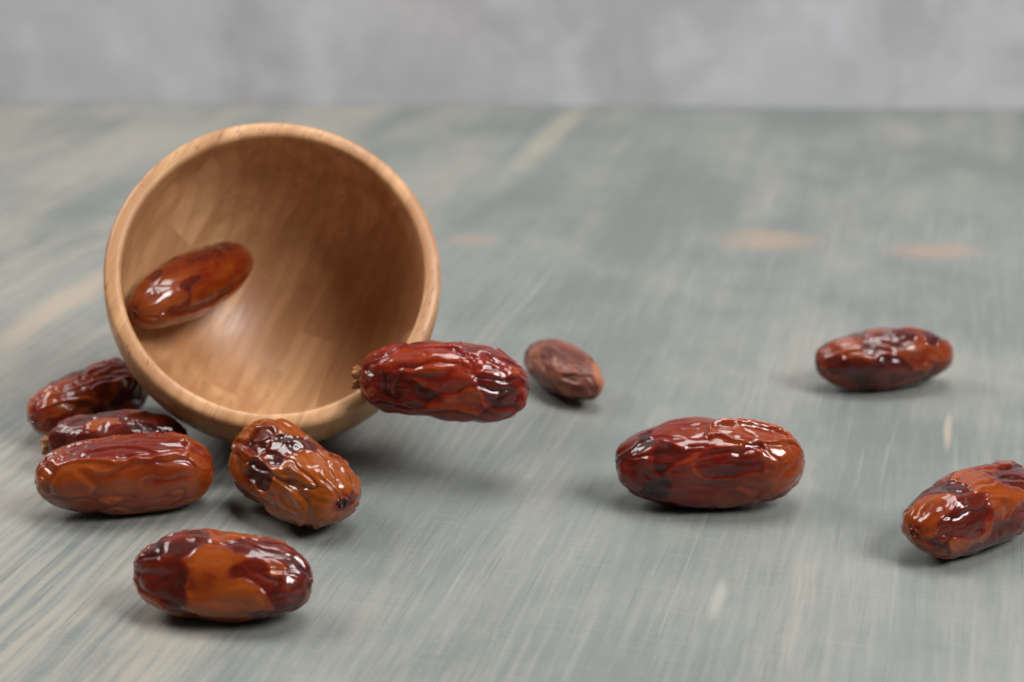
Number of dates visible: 11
